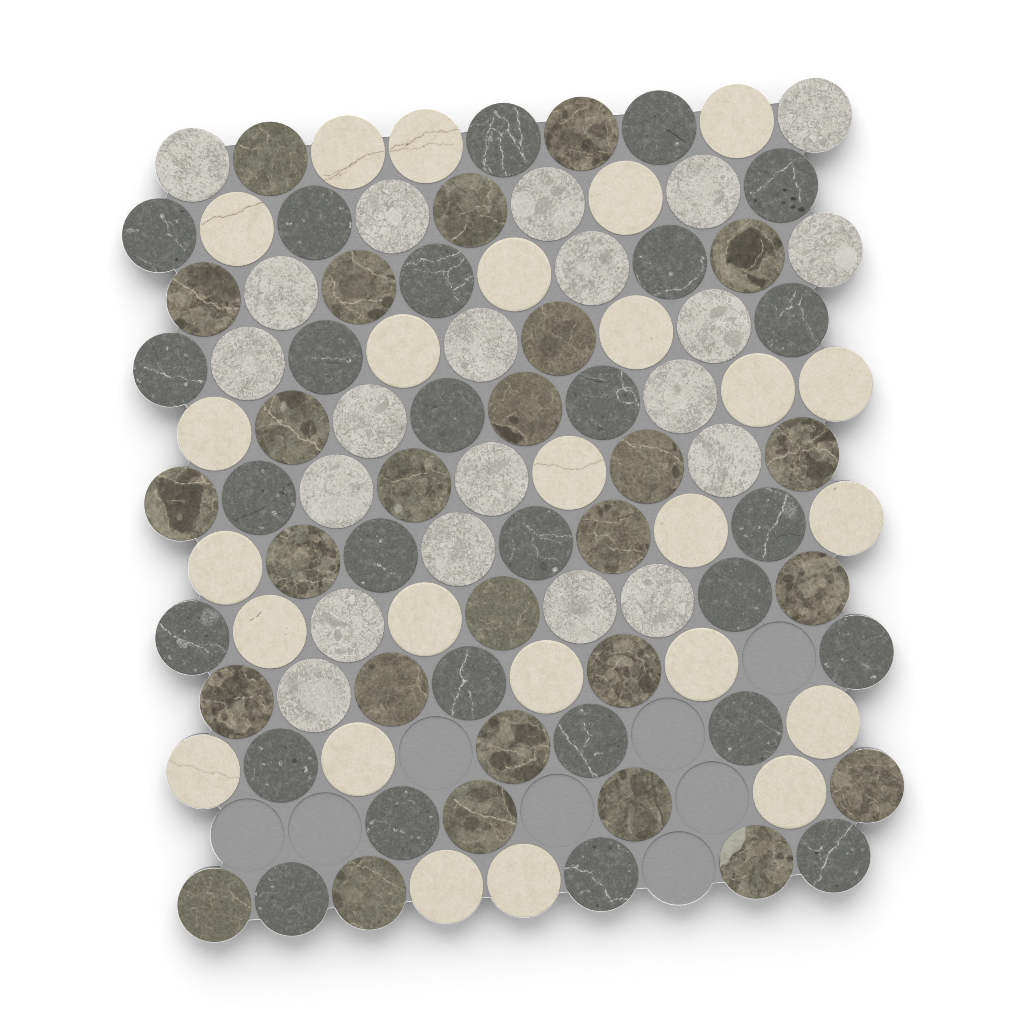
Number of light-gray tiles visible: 21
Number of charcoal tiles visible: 27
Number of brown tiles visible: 27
